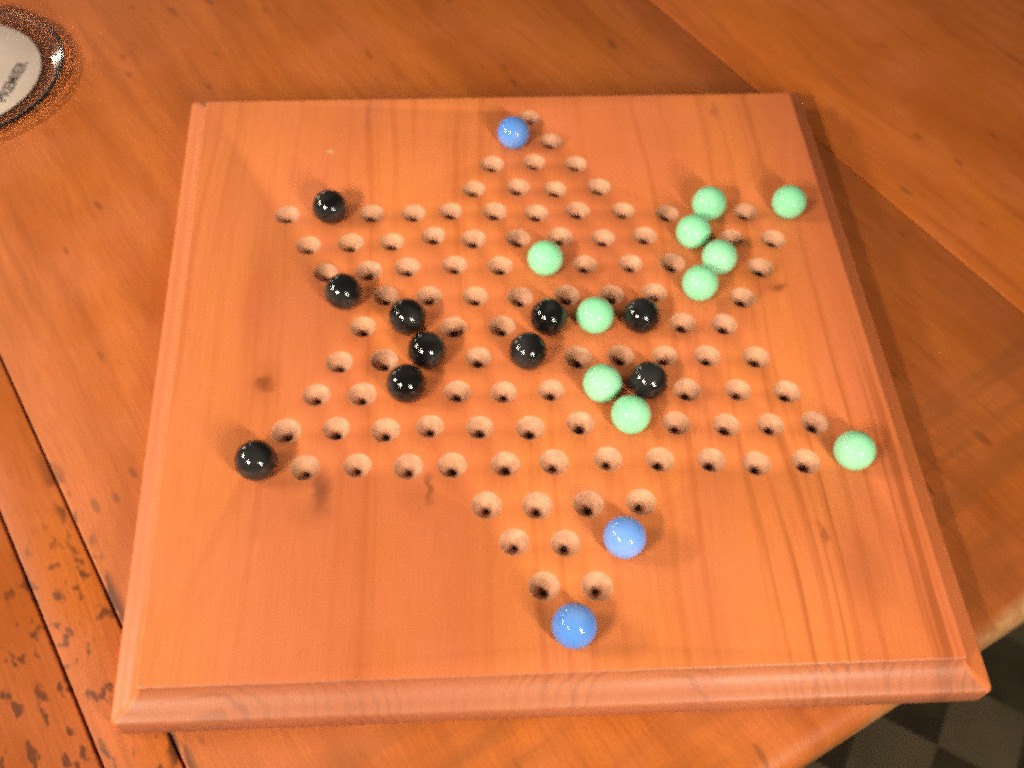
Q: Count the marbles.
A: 23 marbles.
